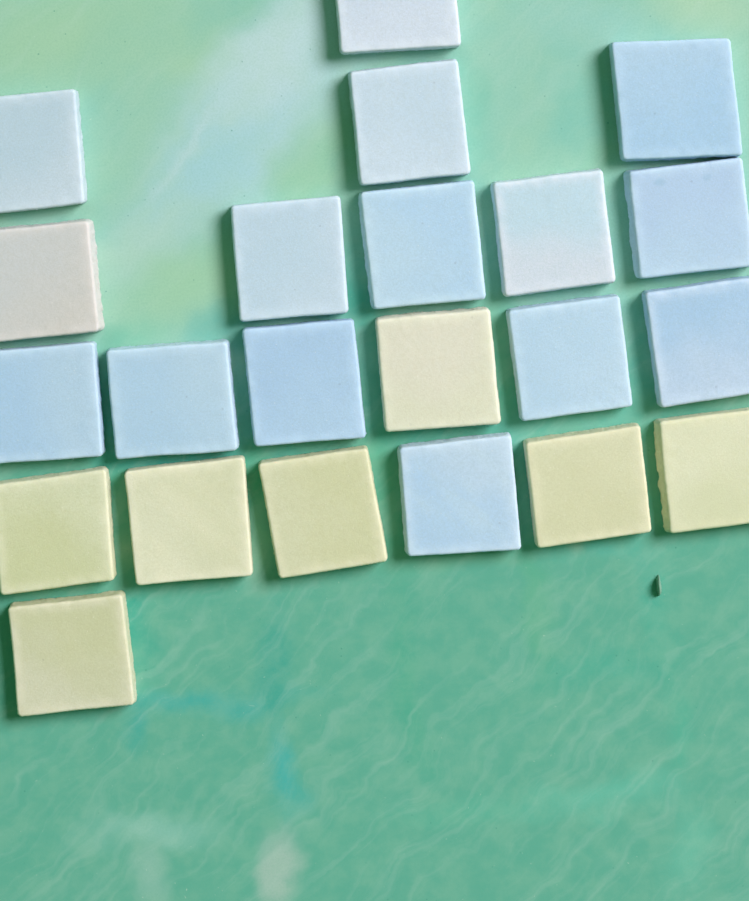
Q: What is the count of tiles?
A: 22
